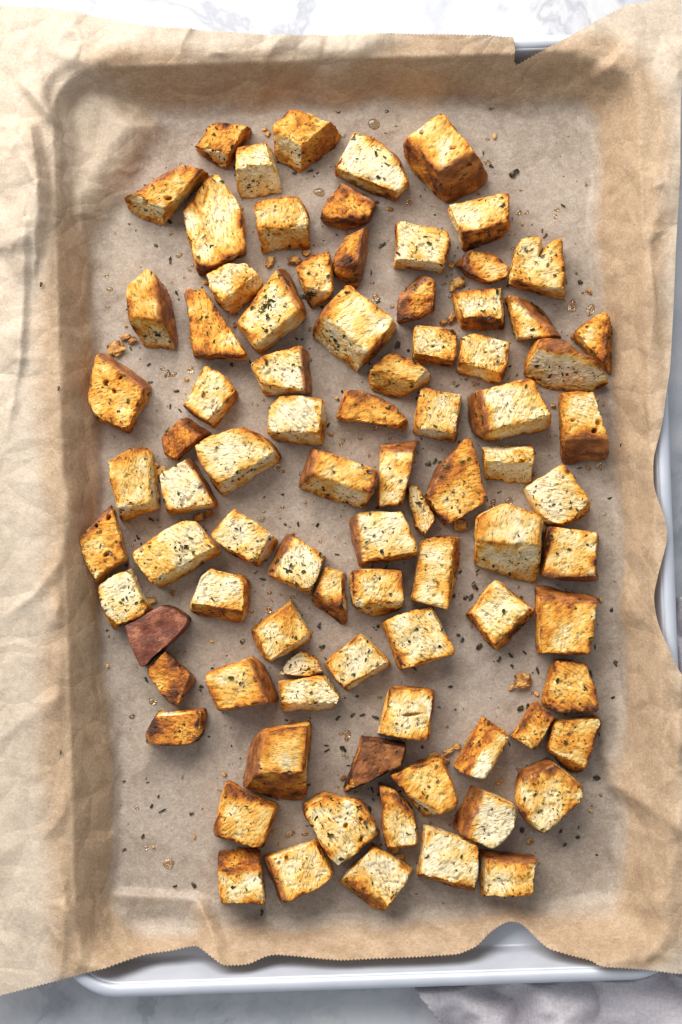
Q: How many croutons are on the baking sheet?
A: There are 87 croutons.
